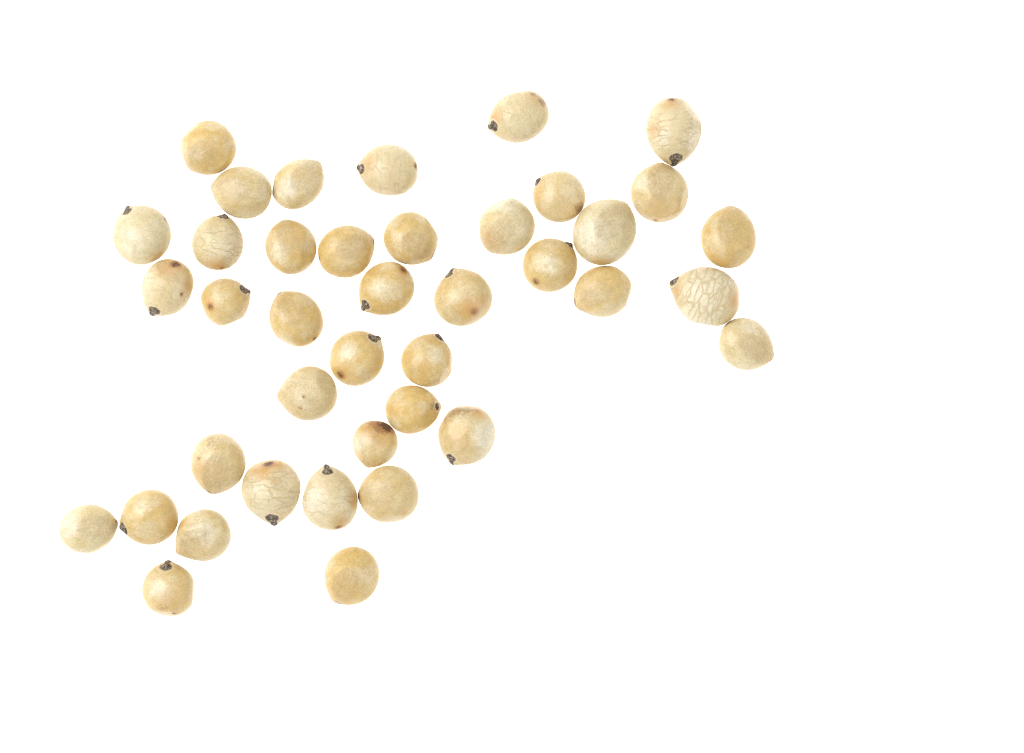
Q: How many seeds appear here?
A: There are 40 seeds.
